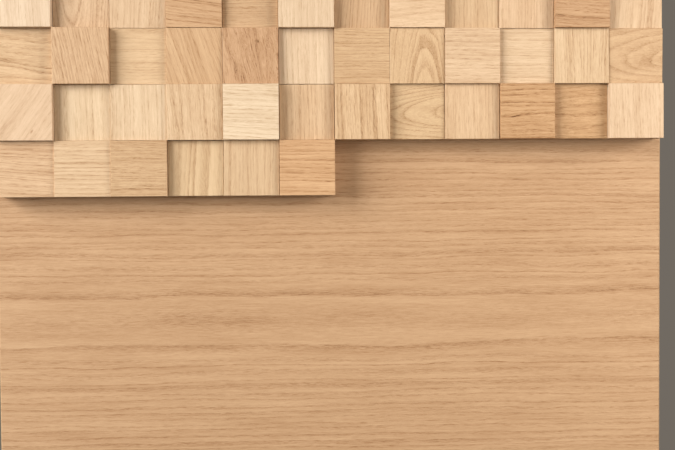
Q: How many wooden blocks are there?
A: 42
